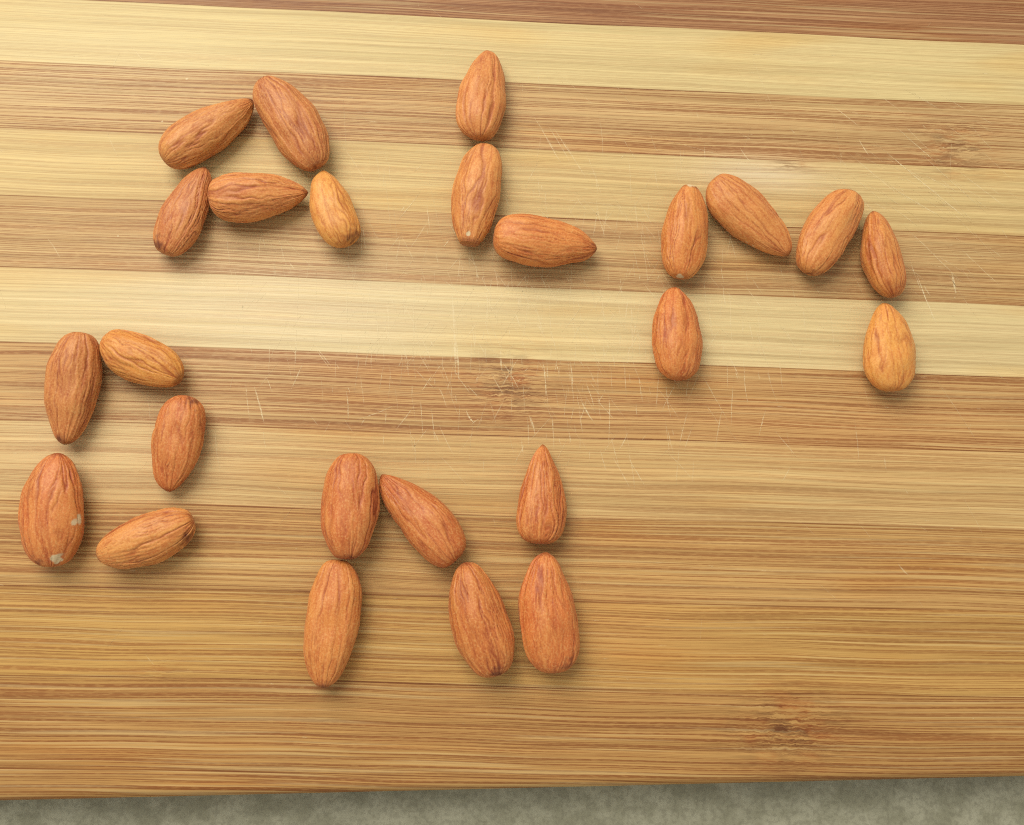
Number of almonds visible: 25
